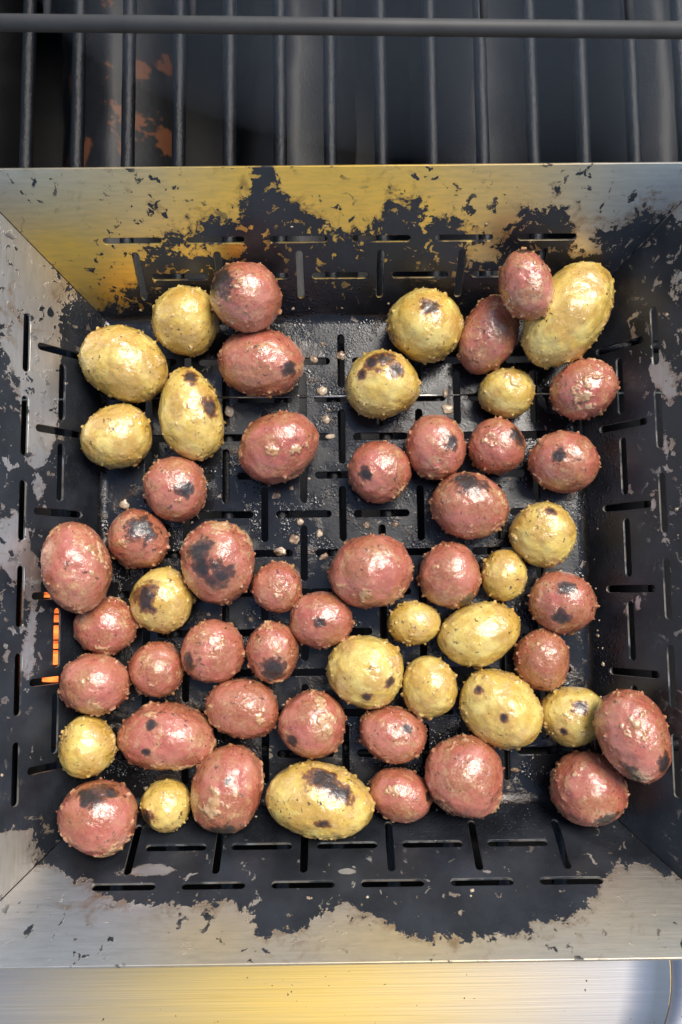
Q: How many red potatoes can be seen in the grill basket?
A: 36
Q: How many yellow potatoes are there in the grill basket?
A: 20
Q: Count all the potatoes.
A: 56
